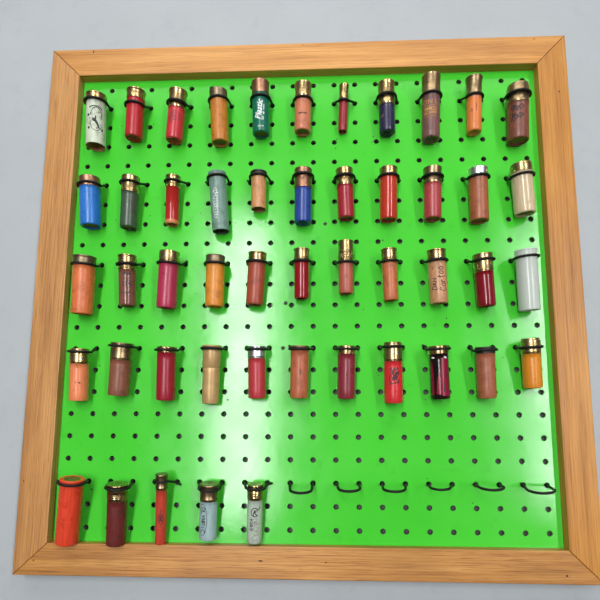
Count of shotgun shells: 49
